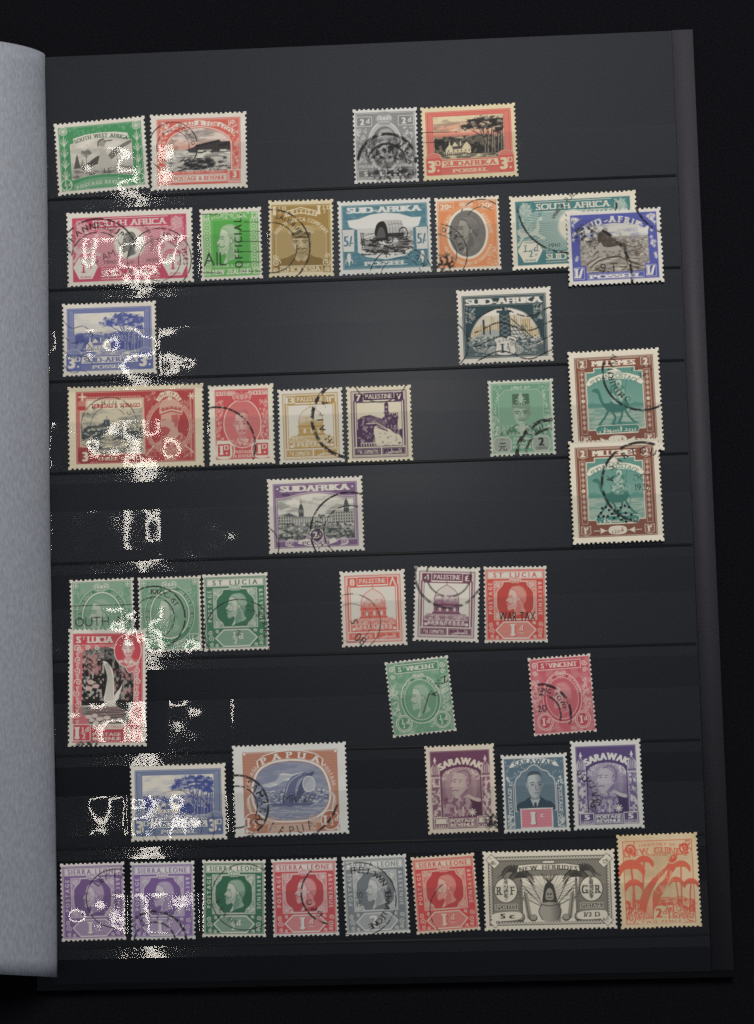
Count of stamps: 43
